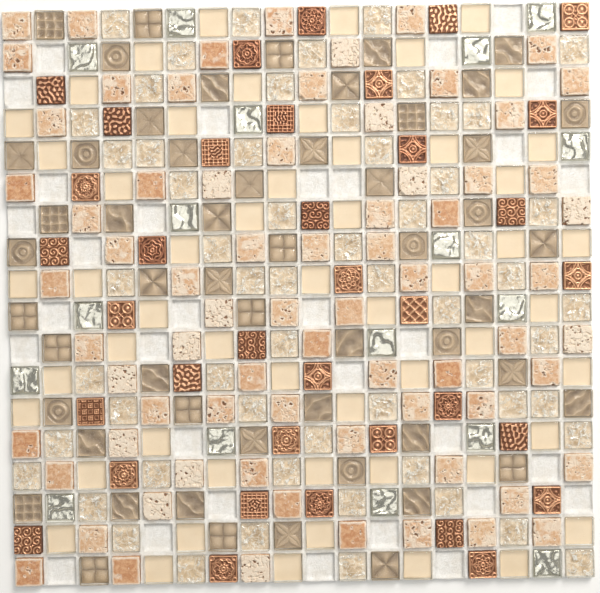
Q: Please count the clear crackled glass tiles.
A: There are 58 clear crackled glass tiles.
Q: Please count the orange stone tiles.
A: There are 73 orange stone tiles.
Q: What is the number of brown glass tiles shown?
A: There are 54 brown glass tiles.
